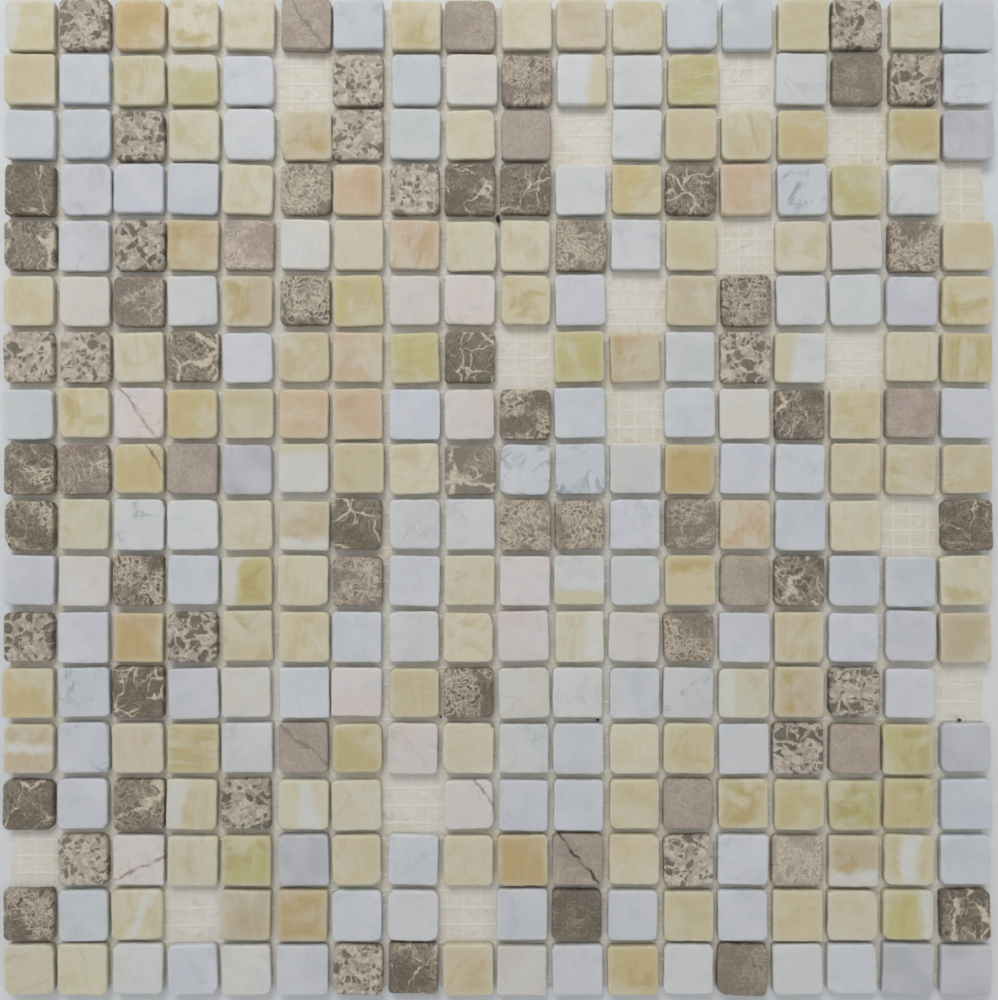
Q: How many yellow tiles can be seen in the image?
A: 117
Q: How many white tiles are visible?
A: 121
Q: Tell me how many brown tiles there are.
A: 70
